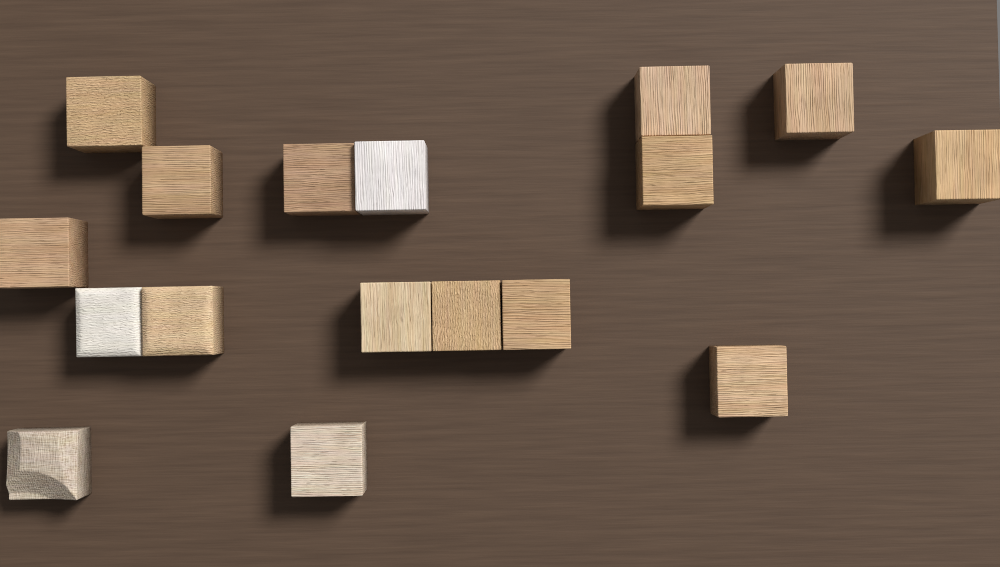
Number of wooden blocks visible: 17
